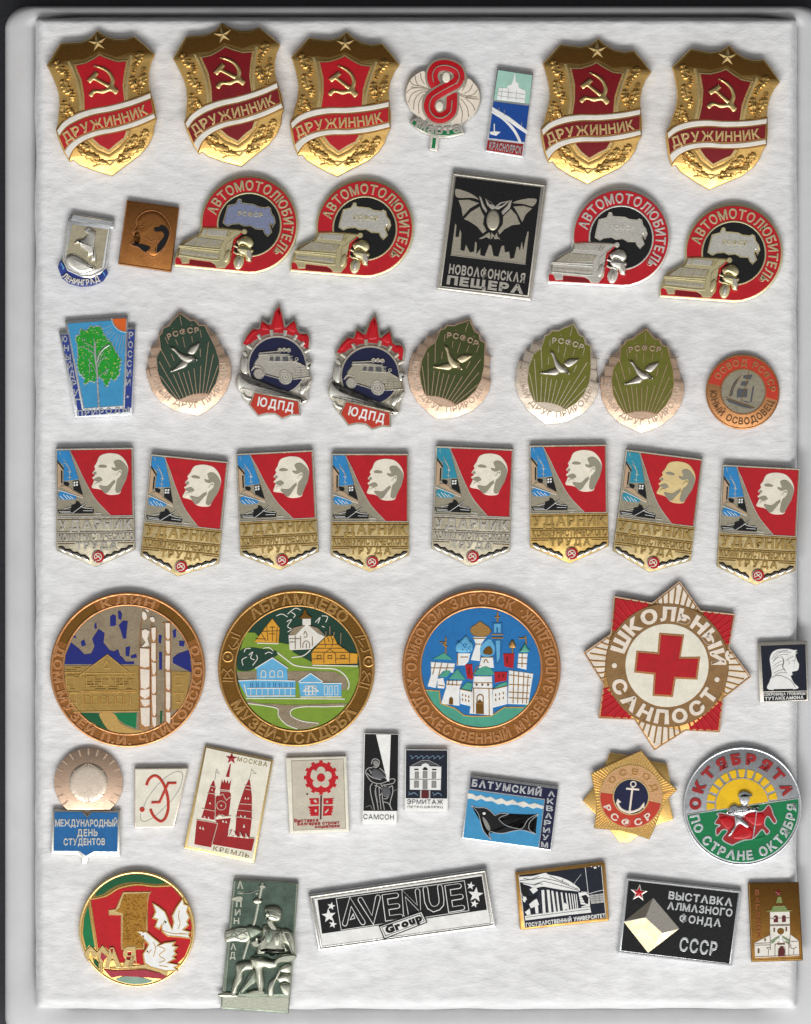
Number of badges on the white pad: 50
